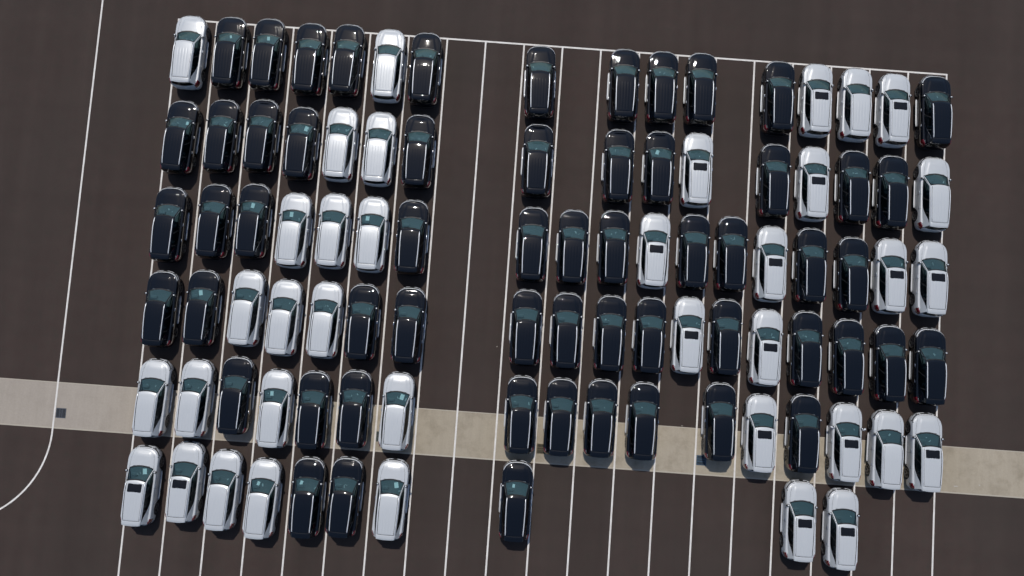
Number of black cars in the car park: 58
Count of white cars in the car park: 37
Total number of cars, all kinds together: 95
